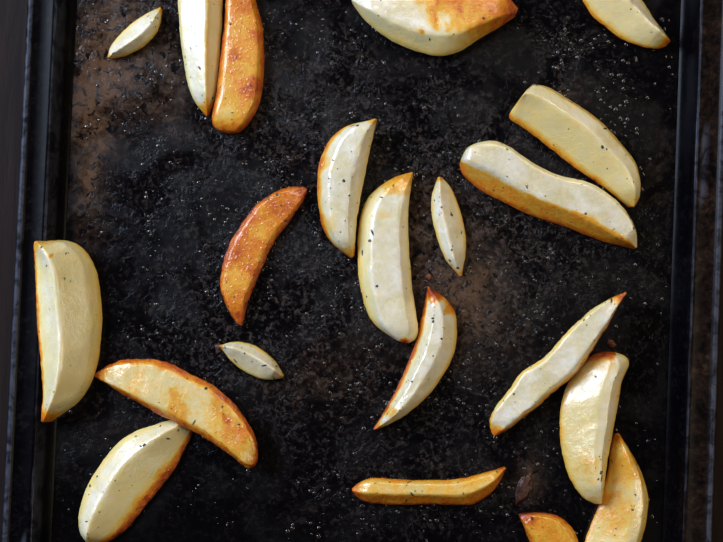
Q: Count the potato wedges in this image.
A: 21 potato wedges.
